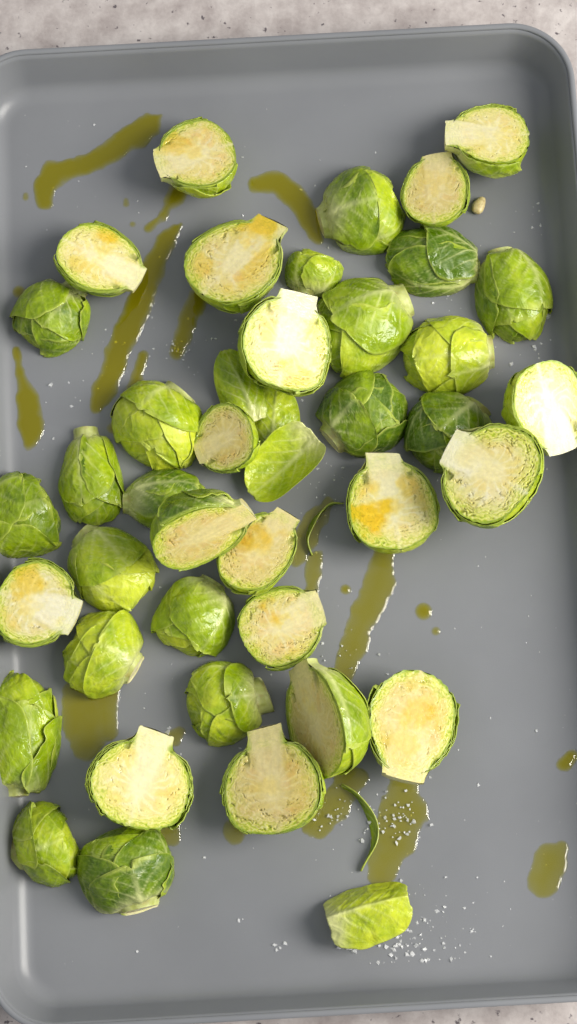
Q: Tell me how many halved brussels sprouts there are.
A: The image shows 38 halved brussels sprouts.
